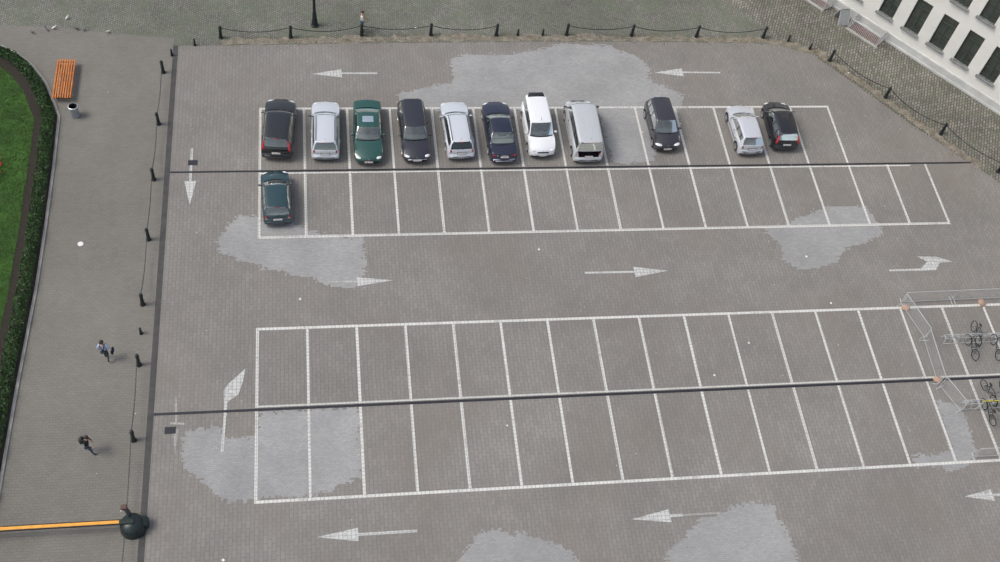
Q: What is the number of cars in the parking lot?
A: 12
